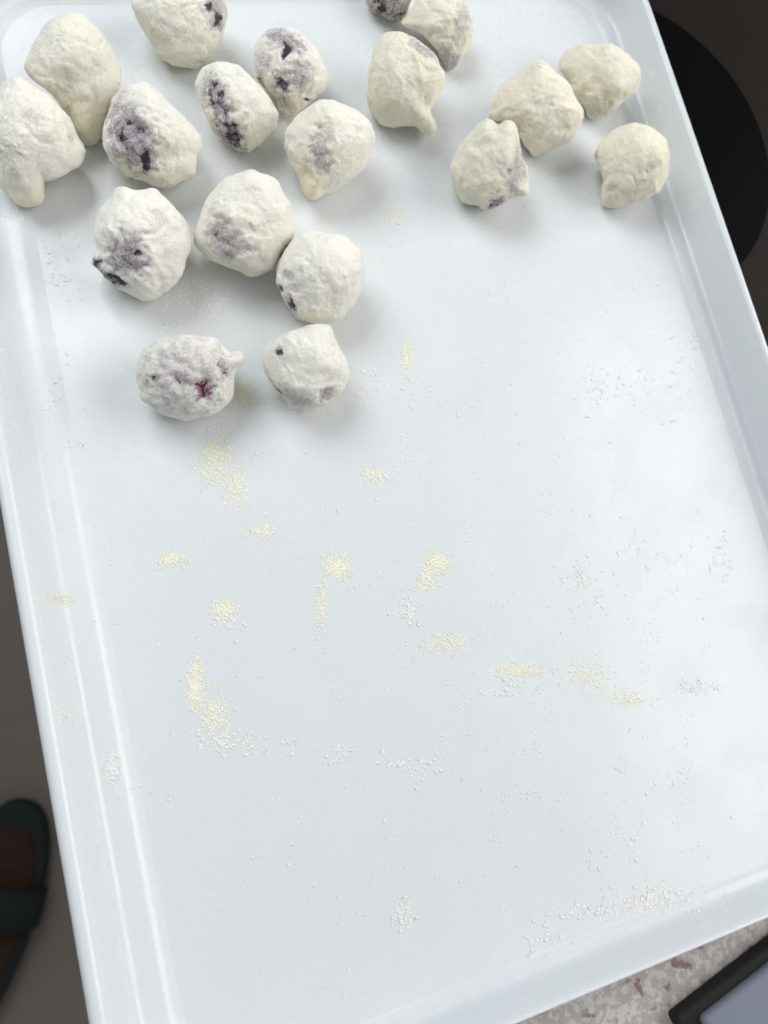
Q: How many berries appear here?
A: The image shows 19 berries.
